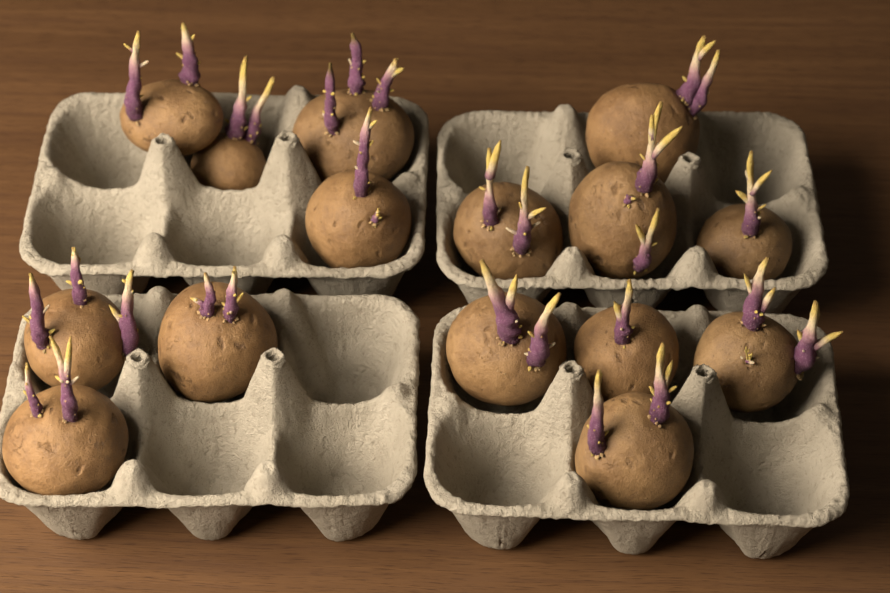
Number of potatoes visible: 15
